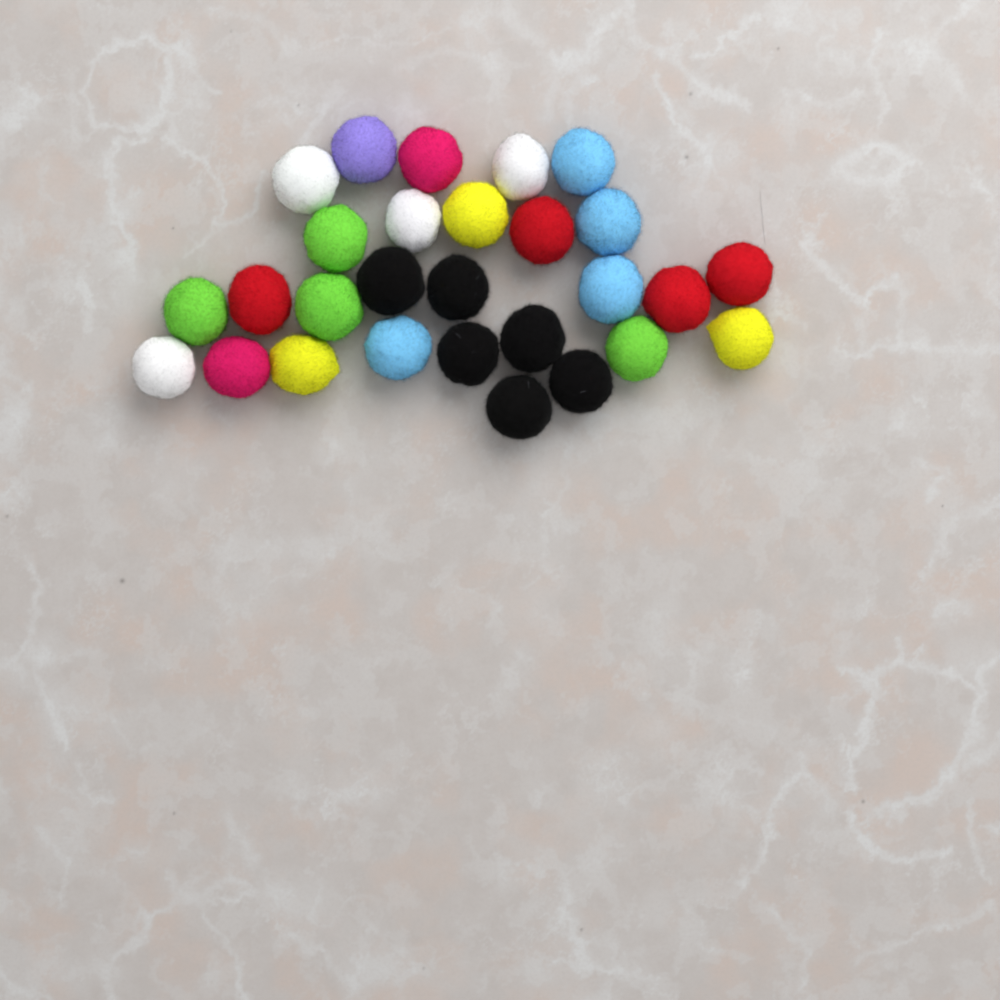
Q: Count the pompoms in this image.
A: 28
